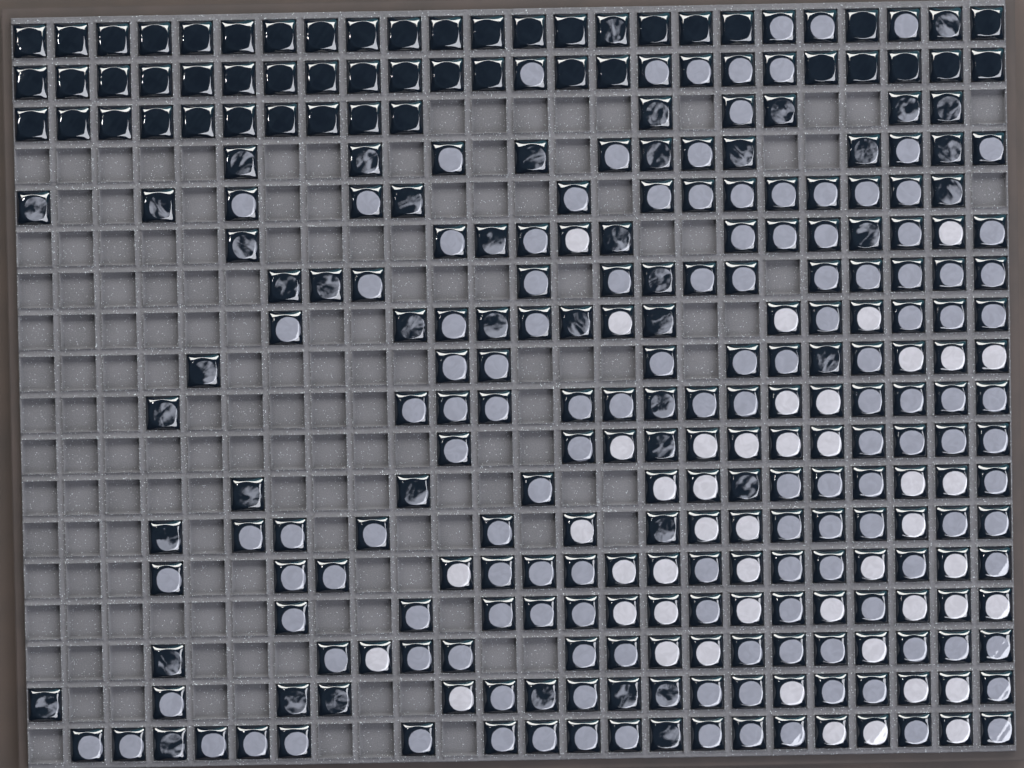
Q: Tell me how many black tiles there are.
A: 48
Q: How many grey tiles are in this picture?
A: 138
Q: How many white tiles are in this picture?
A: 47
